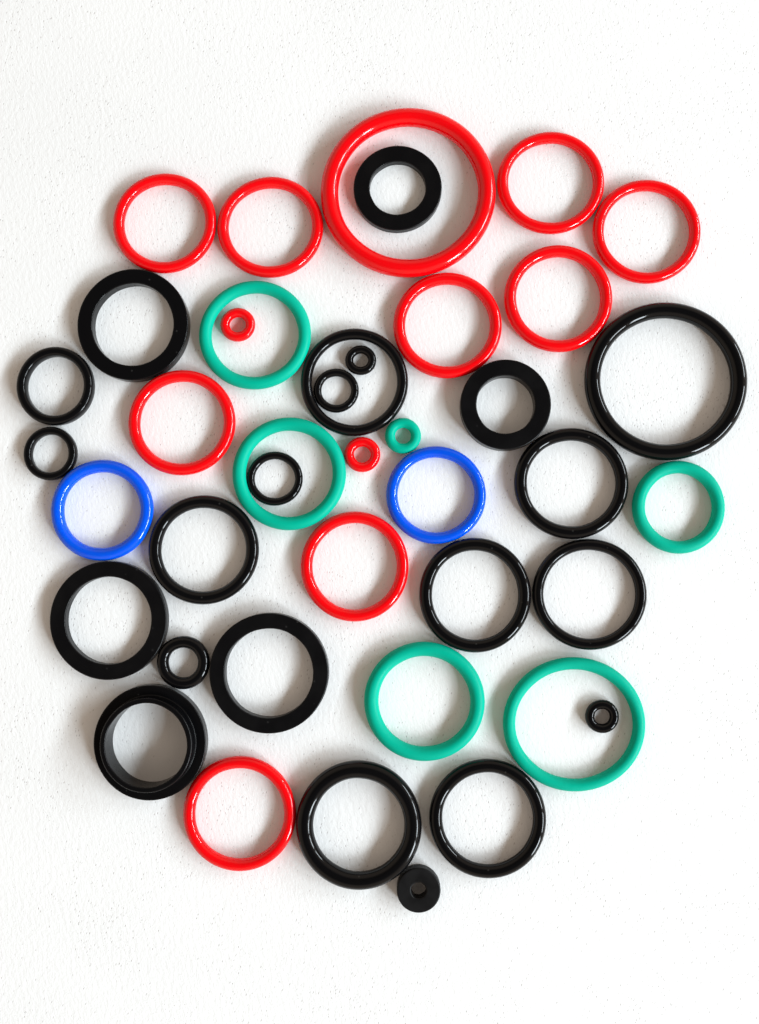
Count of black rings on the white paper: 22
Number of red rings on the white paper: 12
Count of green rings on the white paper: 6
